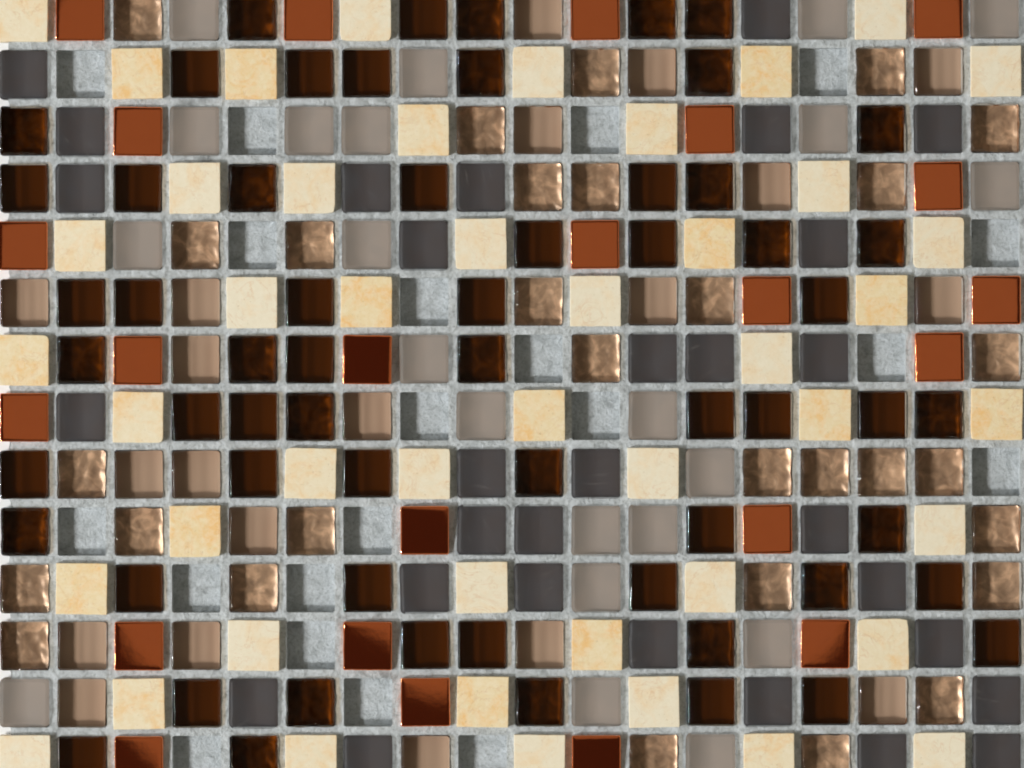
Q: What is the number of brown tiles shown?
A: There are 111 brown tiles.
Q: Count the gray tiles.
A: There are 52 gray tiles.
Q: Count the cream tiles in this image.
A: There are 46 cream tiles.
